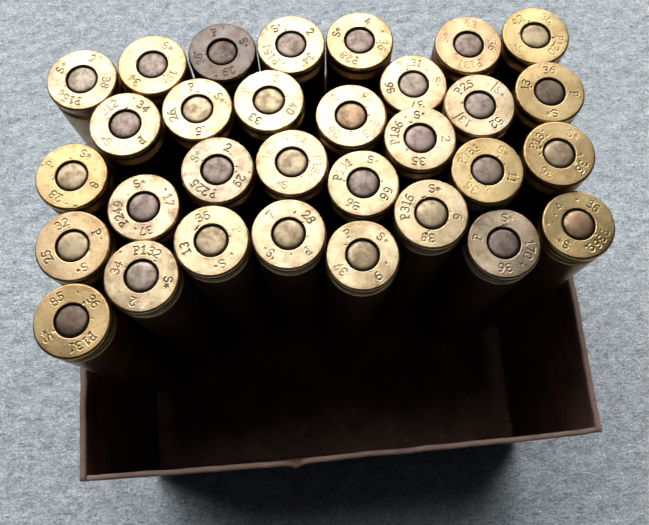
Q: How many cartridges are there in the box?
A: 31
